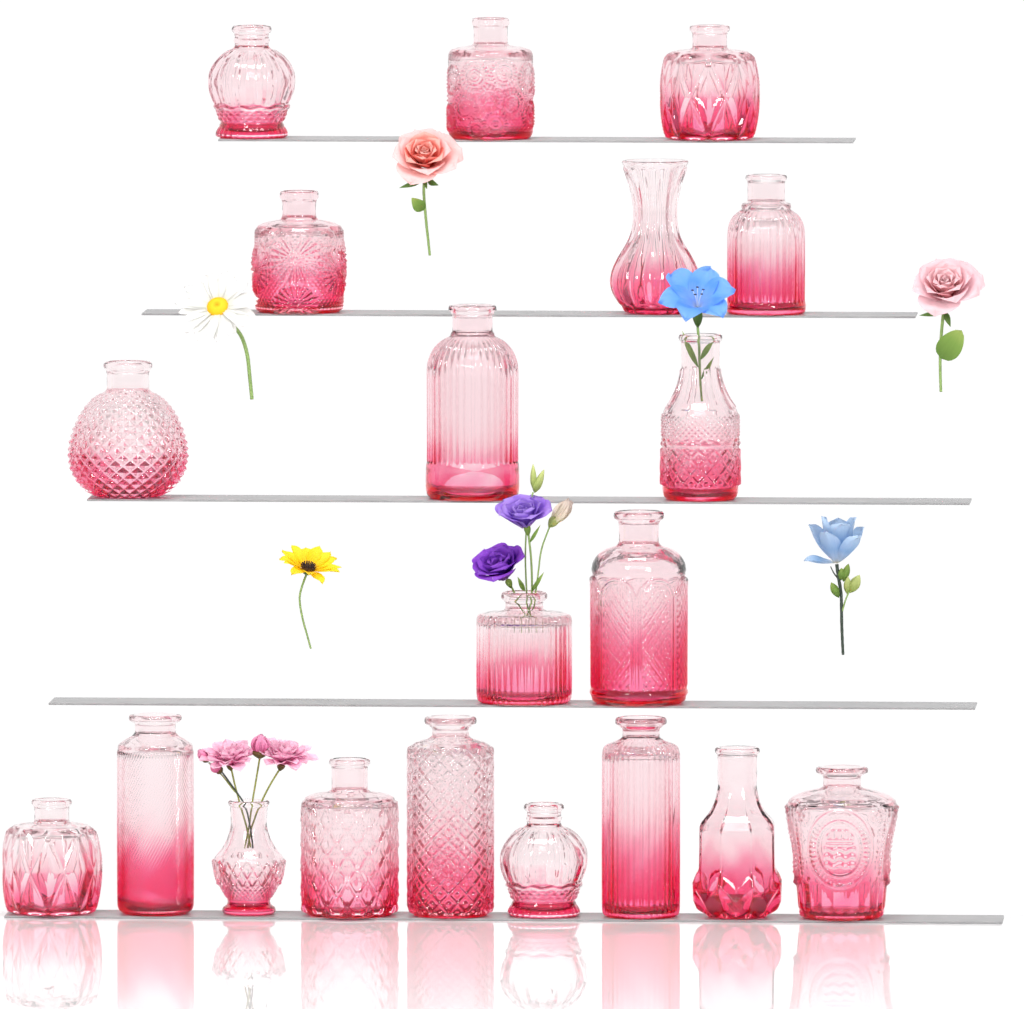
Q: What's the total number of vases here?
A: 20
